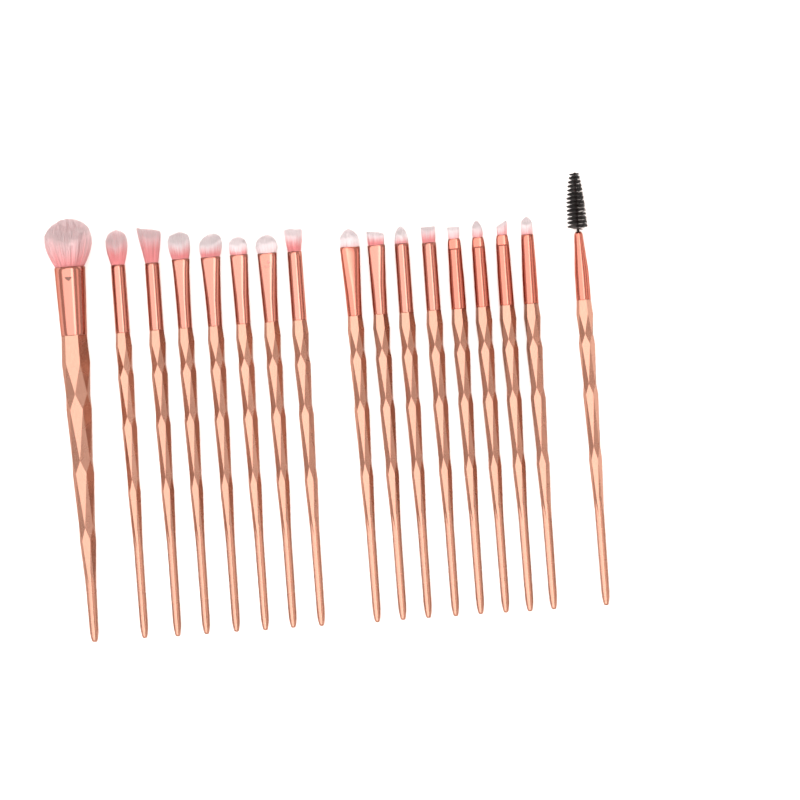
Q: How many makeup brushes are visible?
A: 17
